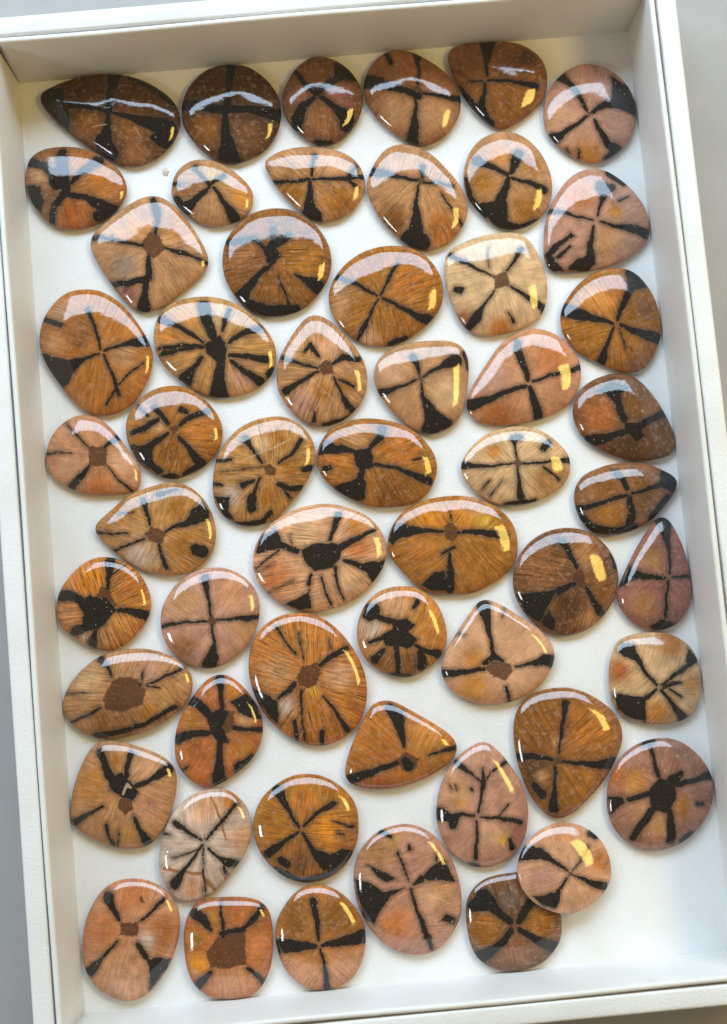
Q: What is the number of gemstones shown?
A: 55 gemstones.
